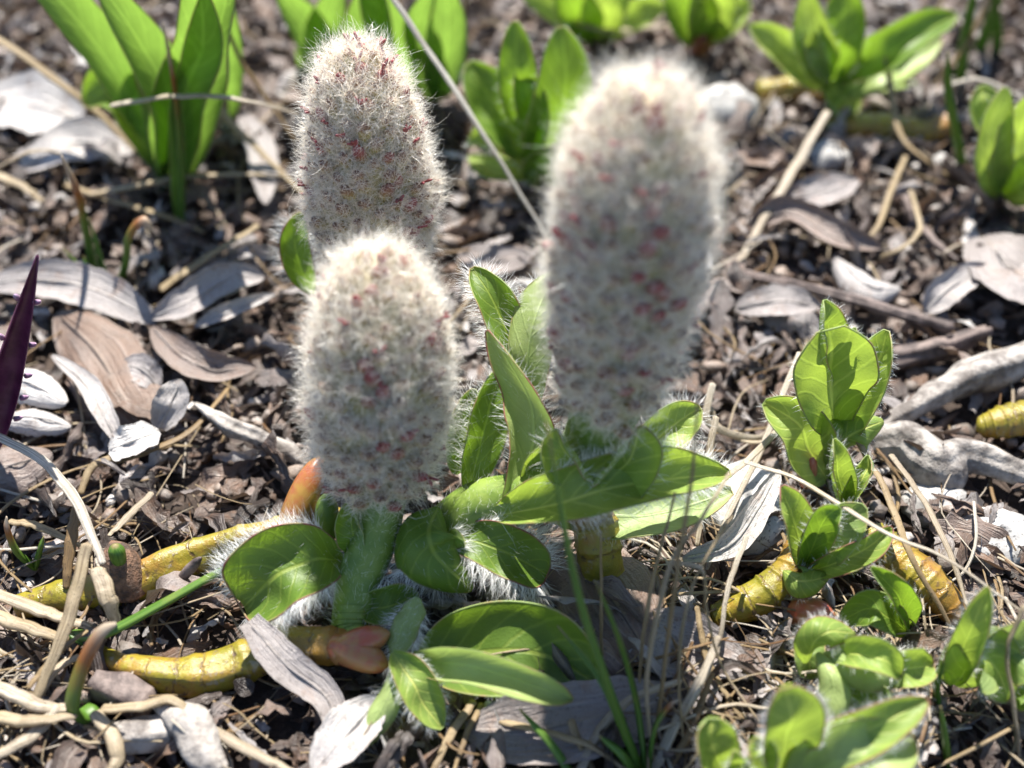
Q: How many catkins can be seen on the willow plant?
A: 3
